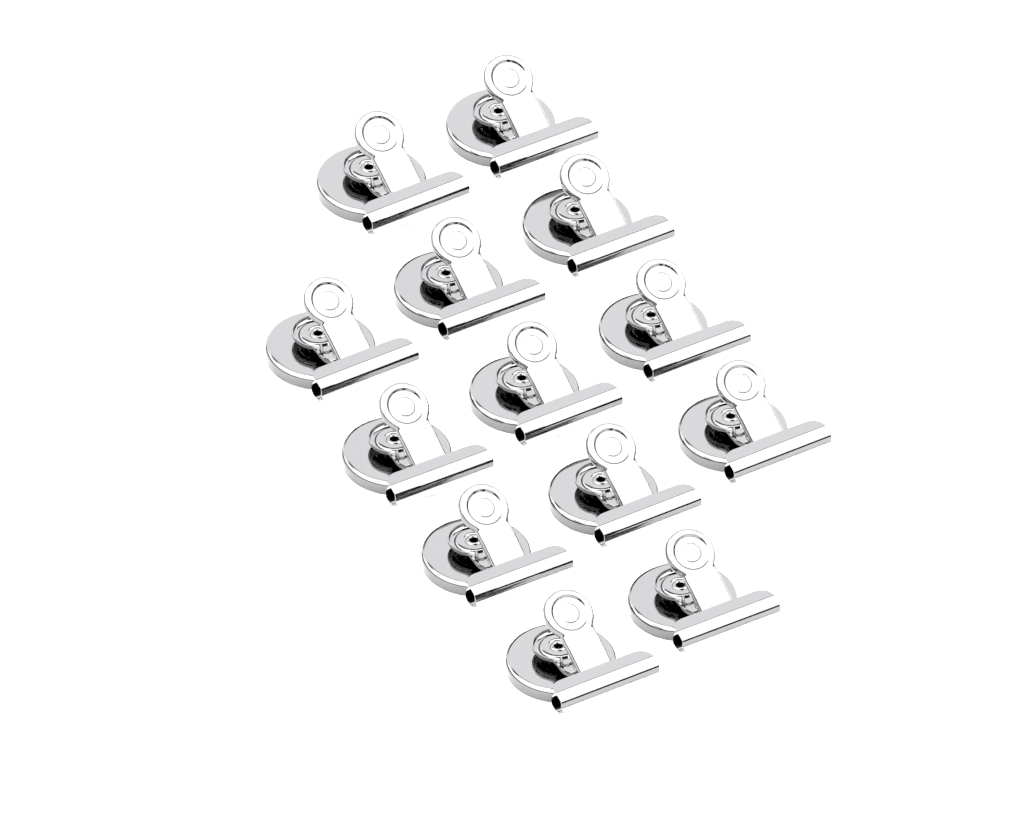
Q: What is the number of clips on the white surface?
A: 13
